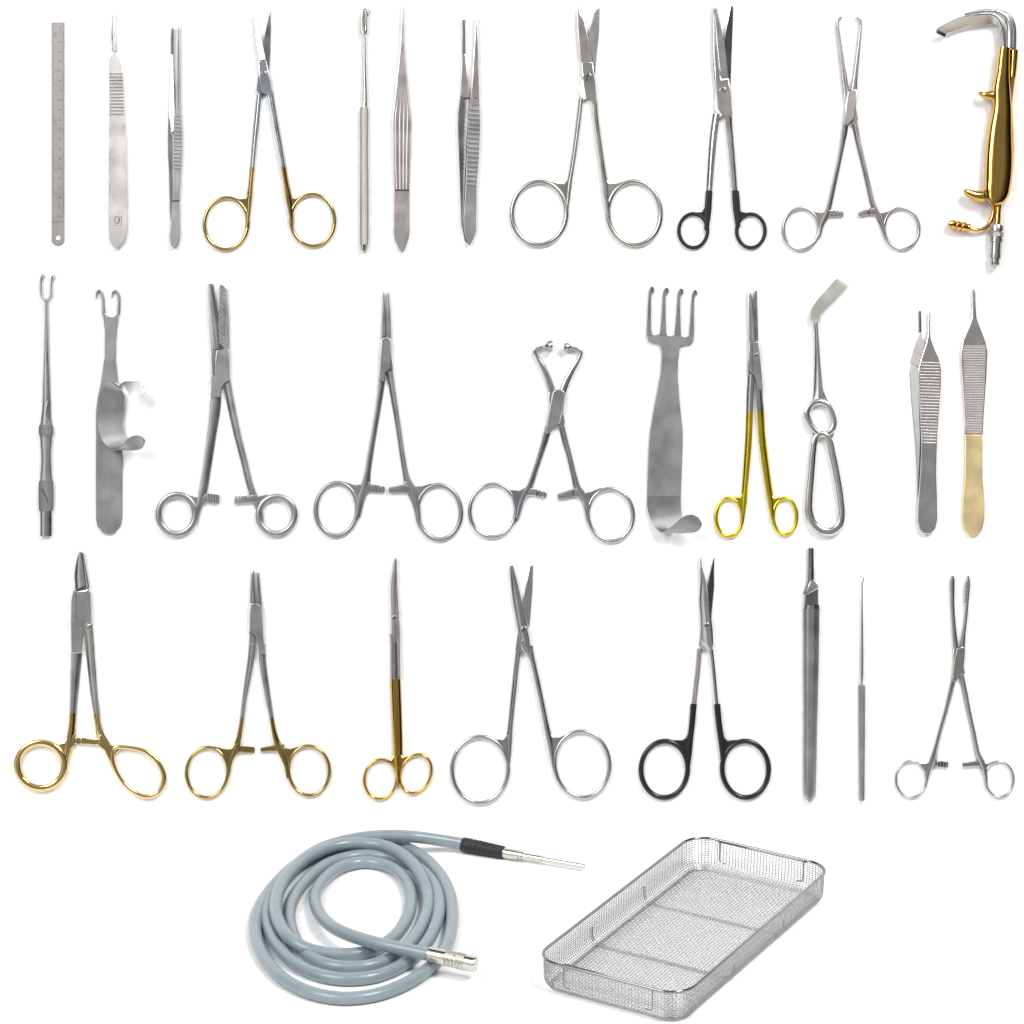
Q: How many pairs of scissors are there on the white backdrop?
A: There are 7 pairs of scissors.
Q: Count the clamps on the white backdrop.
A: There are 7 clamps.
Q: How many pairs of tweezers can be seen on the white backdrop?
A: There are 5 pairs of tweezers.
